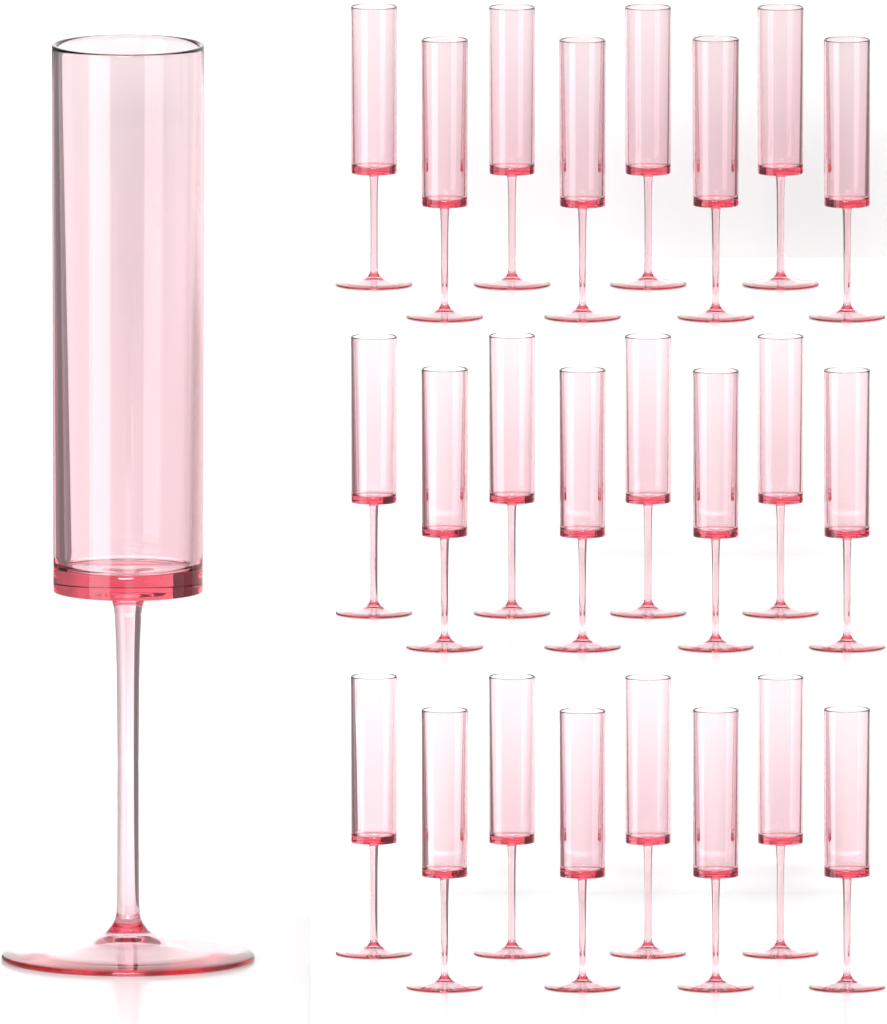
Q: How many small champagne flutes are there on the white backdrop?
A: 24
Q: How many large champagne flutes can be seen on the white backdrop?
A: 1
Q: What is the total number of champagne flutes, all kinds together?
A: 25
